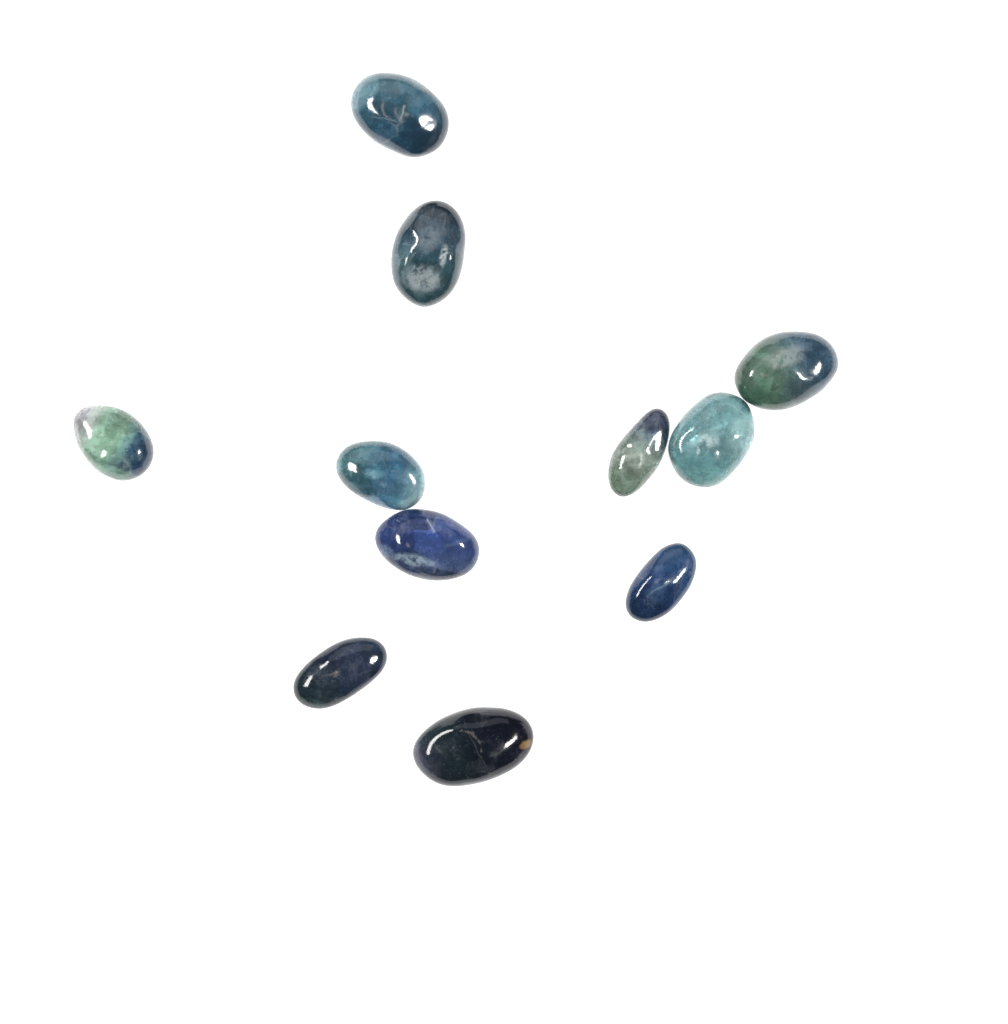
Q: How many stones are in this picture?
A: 11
